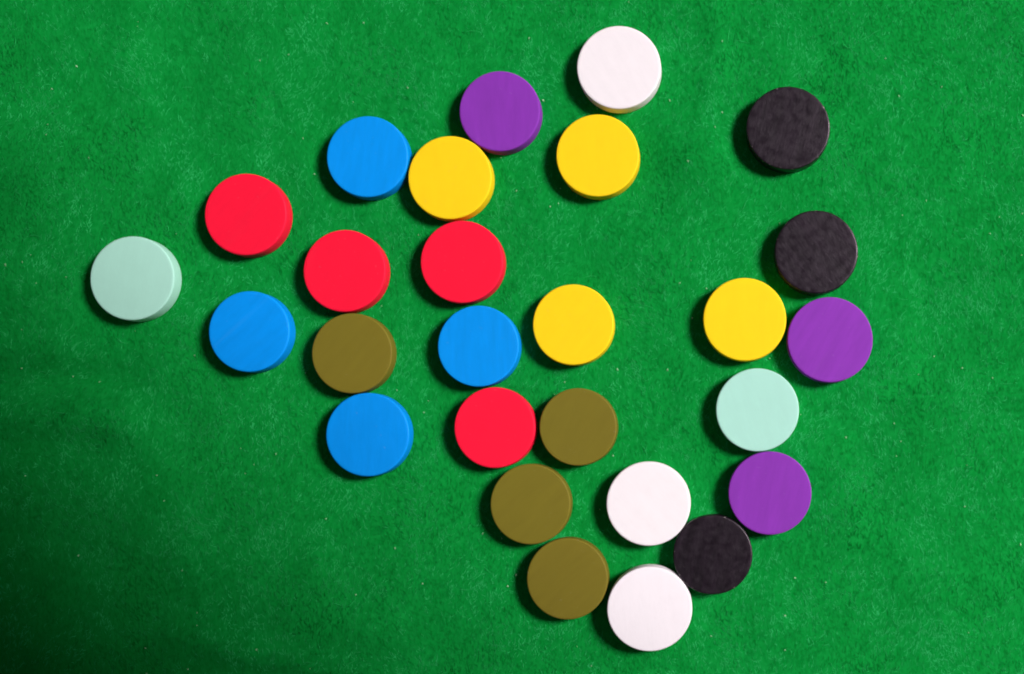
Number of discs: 27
